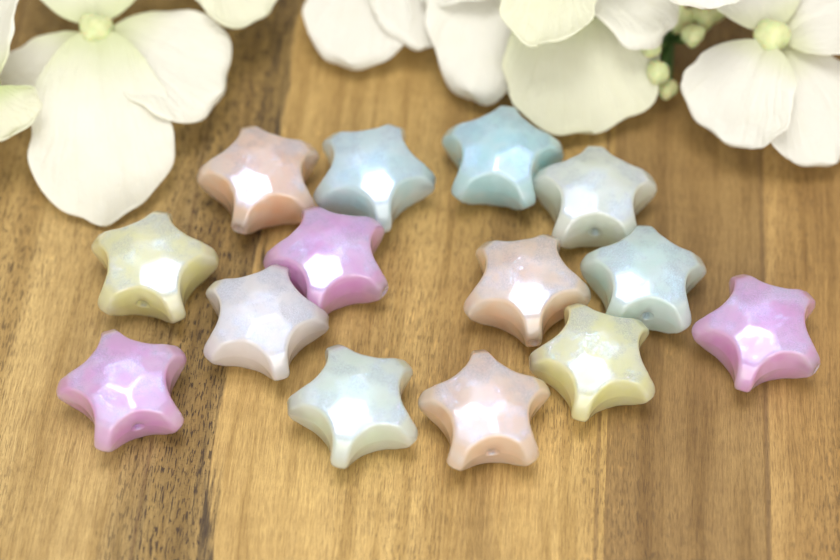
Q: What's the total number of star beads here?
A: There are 14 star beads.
